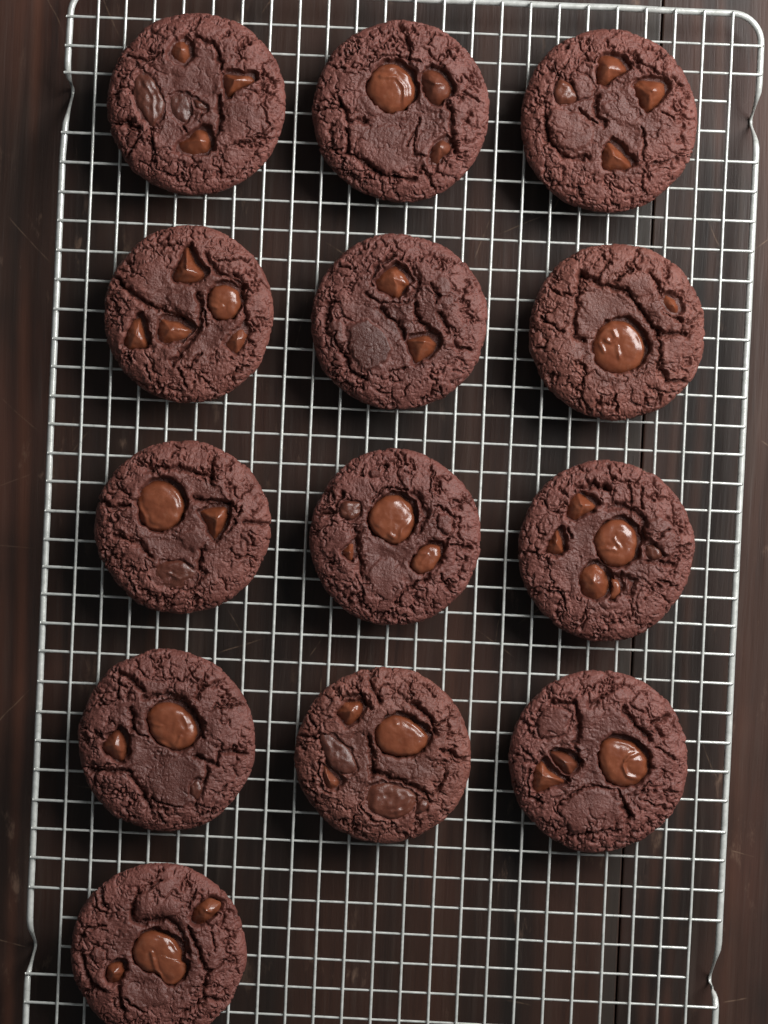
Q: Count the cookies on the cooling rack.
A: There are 13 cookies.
